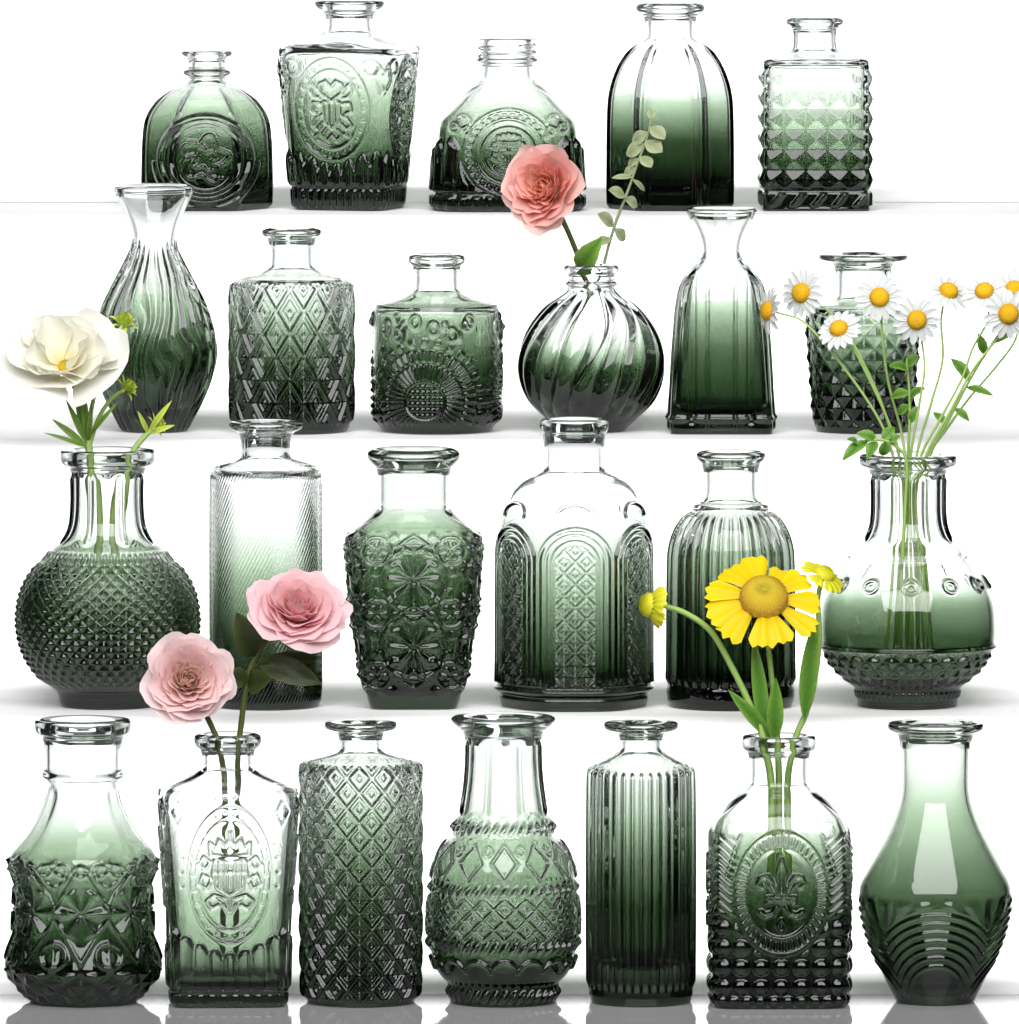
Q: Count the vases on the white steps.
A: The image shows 24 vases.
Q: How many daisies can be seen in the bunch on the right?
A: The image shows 9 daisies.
